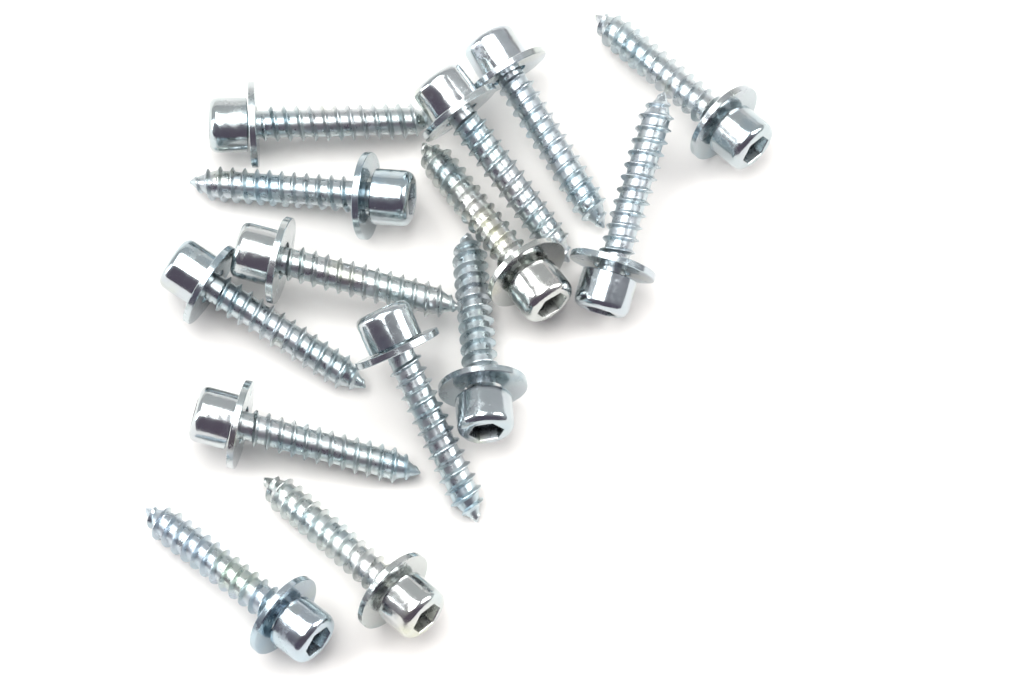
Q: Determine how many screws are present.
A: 14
